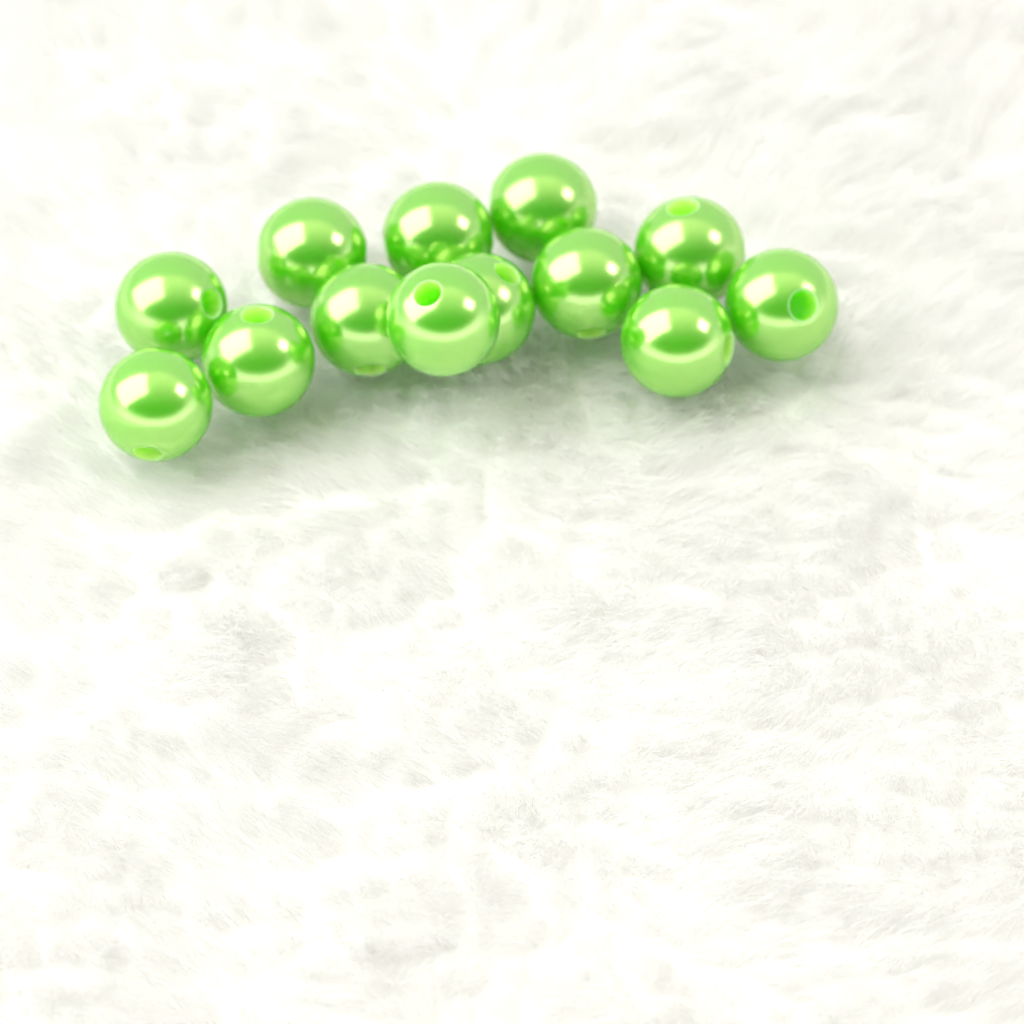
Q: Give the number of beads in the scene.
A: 13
